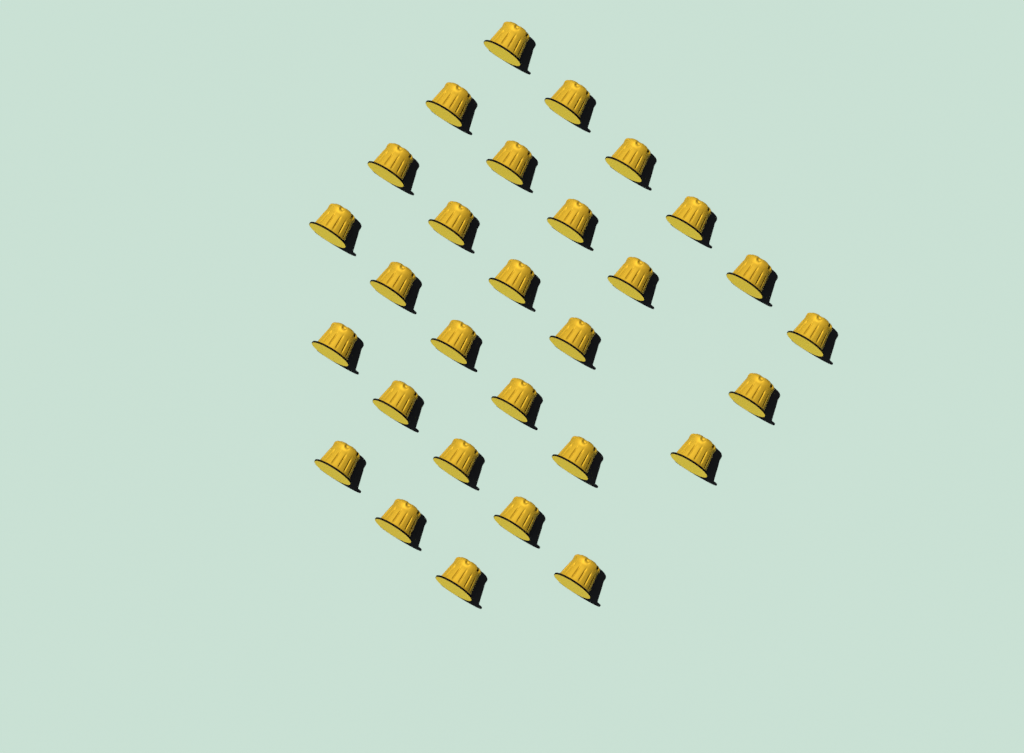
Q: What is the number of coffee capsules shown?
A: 29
